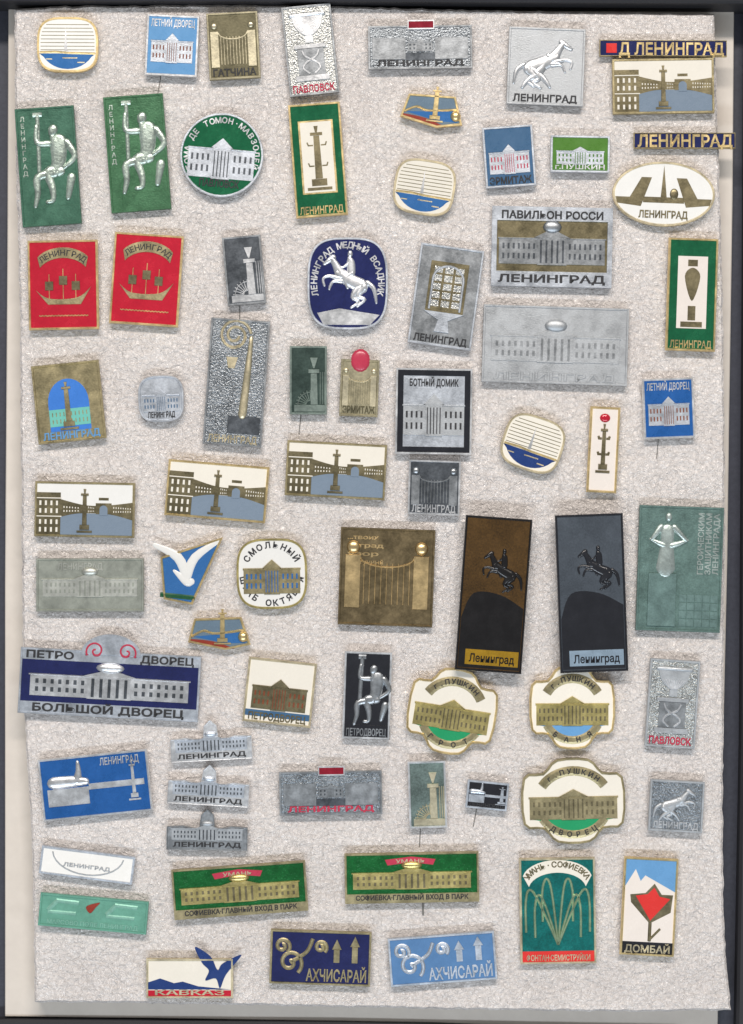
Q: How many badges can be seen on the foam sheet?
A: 71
